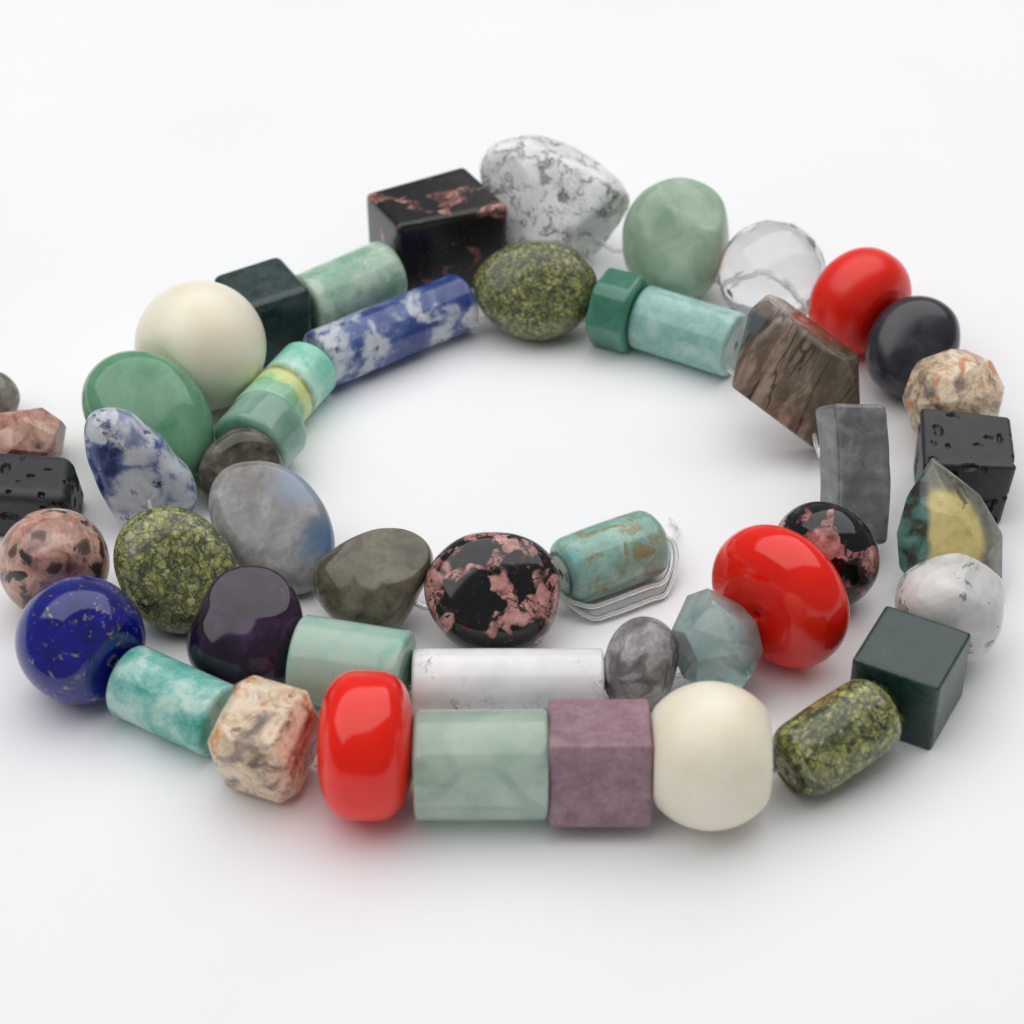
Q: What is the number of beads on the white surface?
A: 49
